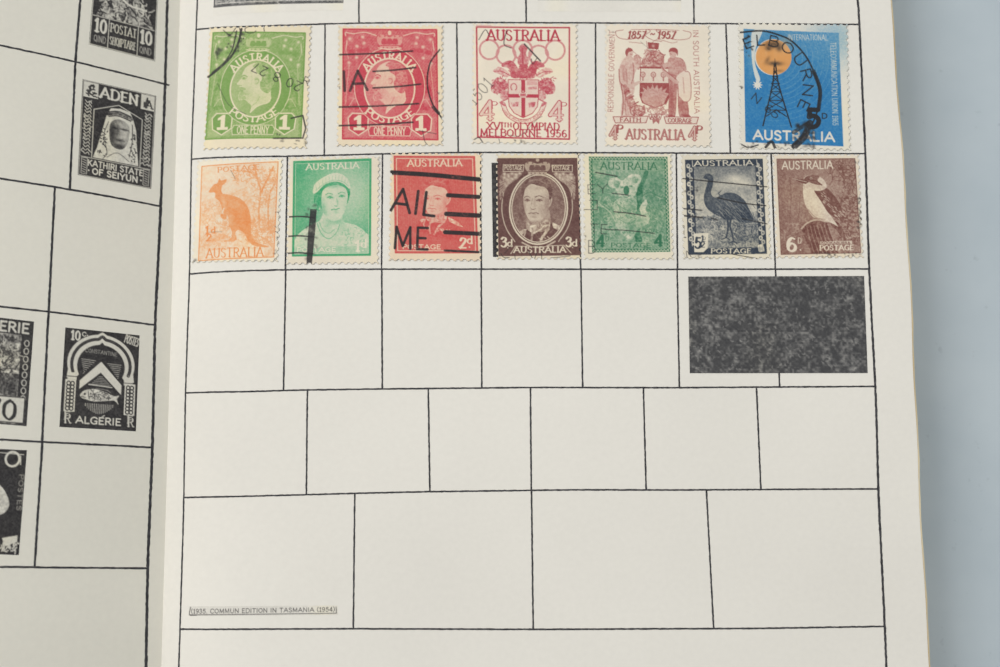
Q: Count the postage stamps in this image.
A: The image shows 12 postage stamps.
